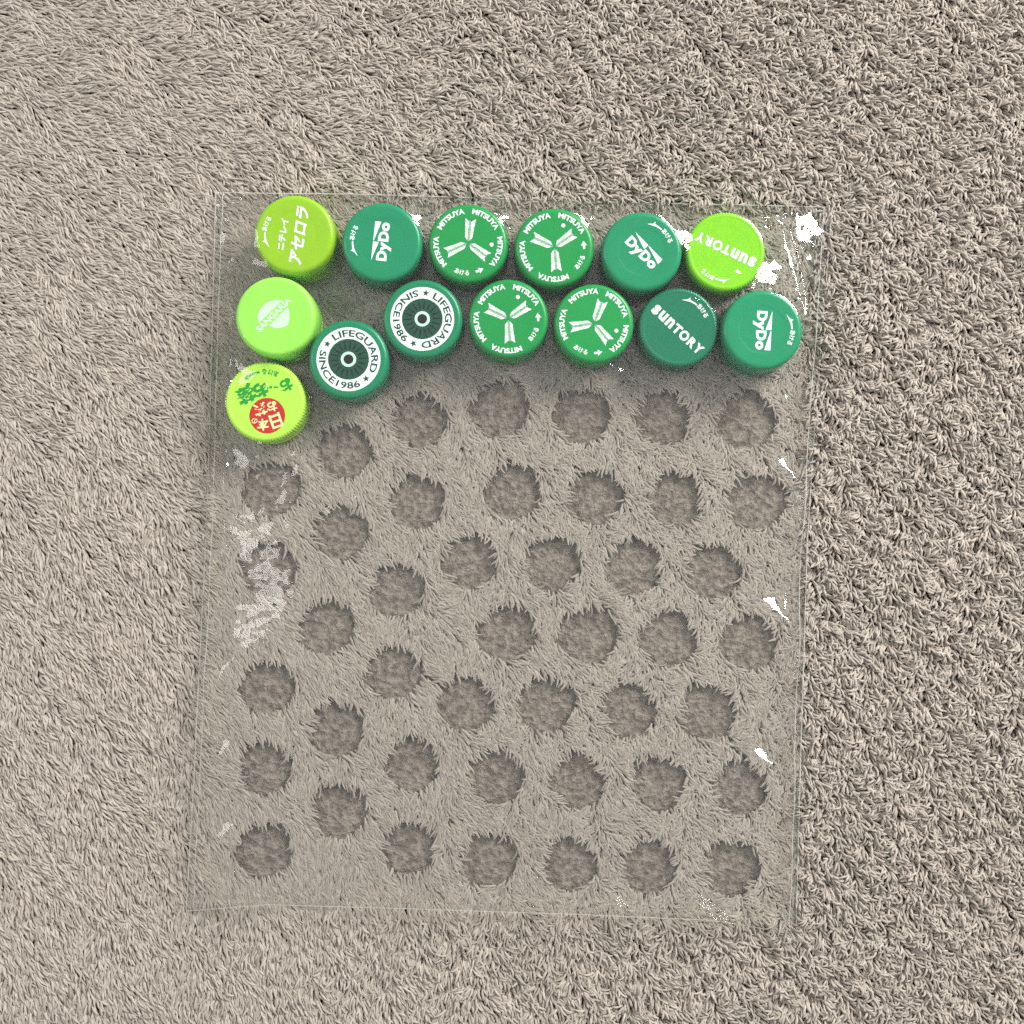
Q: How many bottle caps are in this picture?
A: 14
